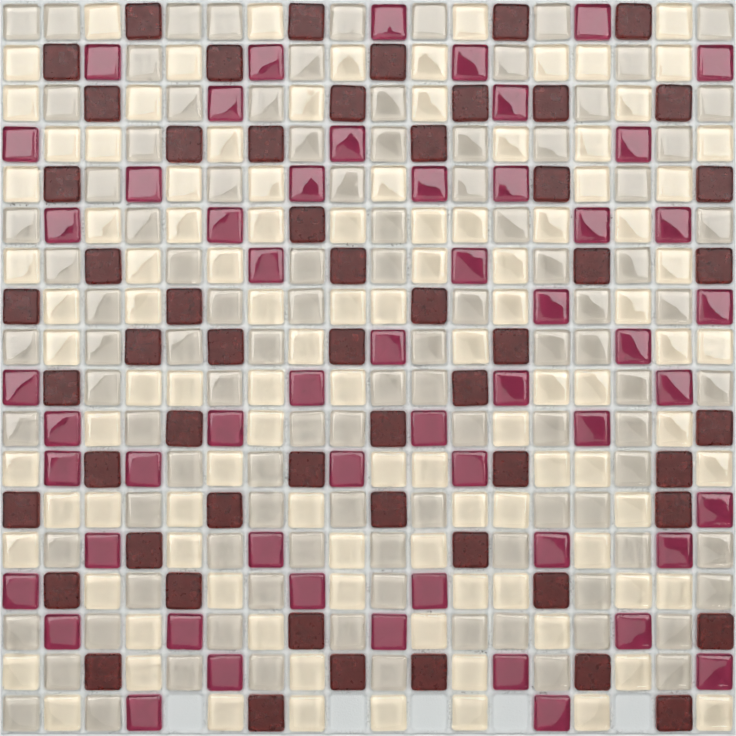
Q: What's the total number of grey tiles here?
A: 103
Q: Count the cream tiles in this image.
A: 106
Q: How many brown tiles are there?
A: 56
